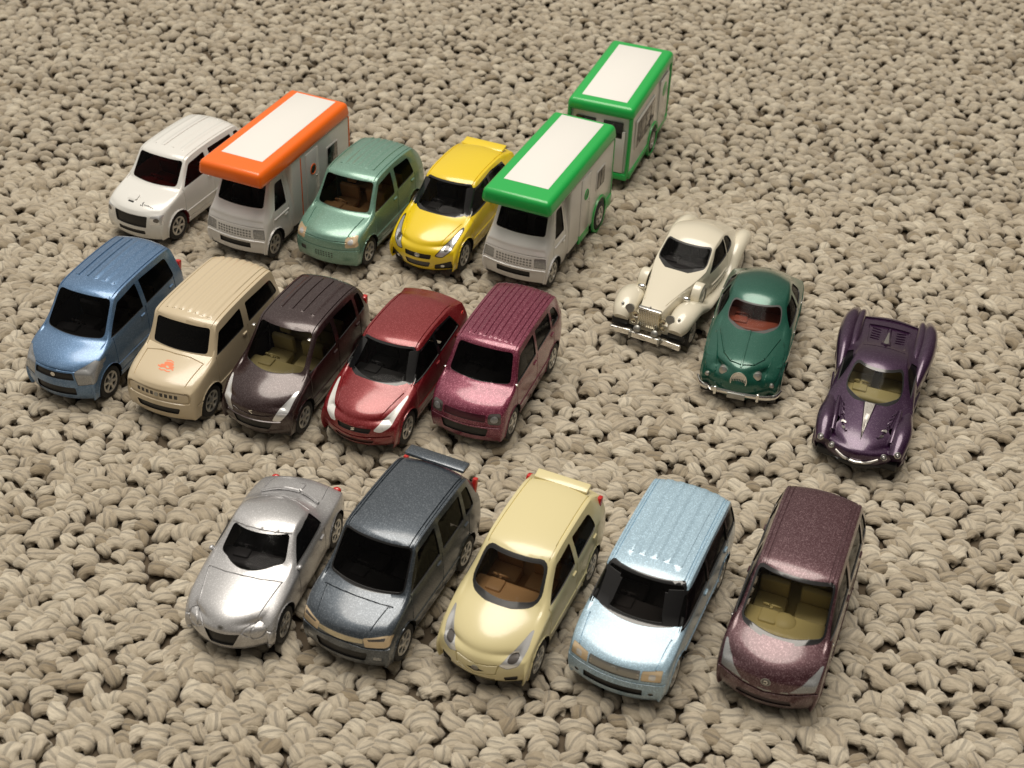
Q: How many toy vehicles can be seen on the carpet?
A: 19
